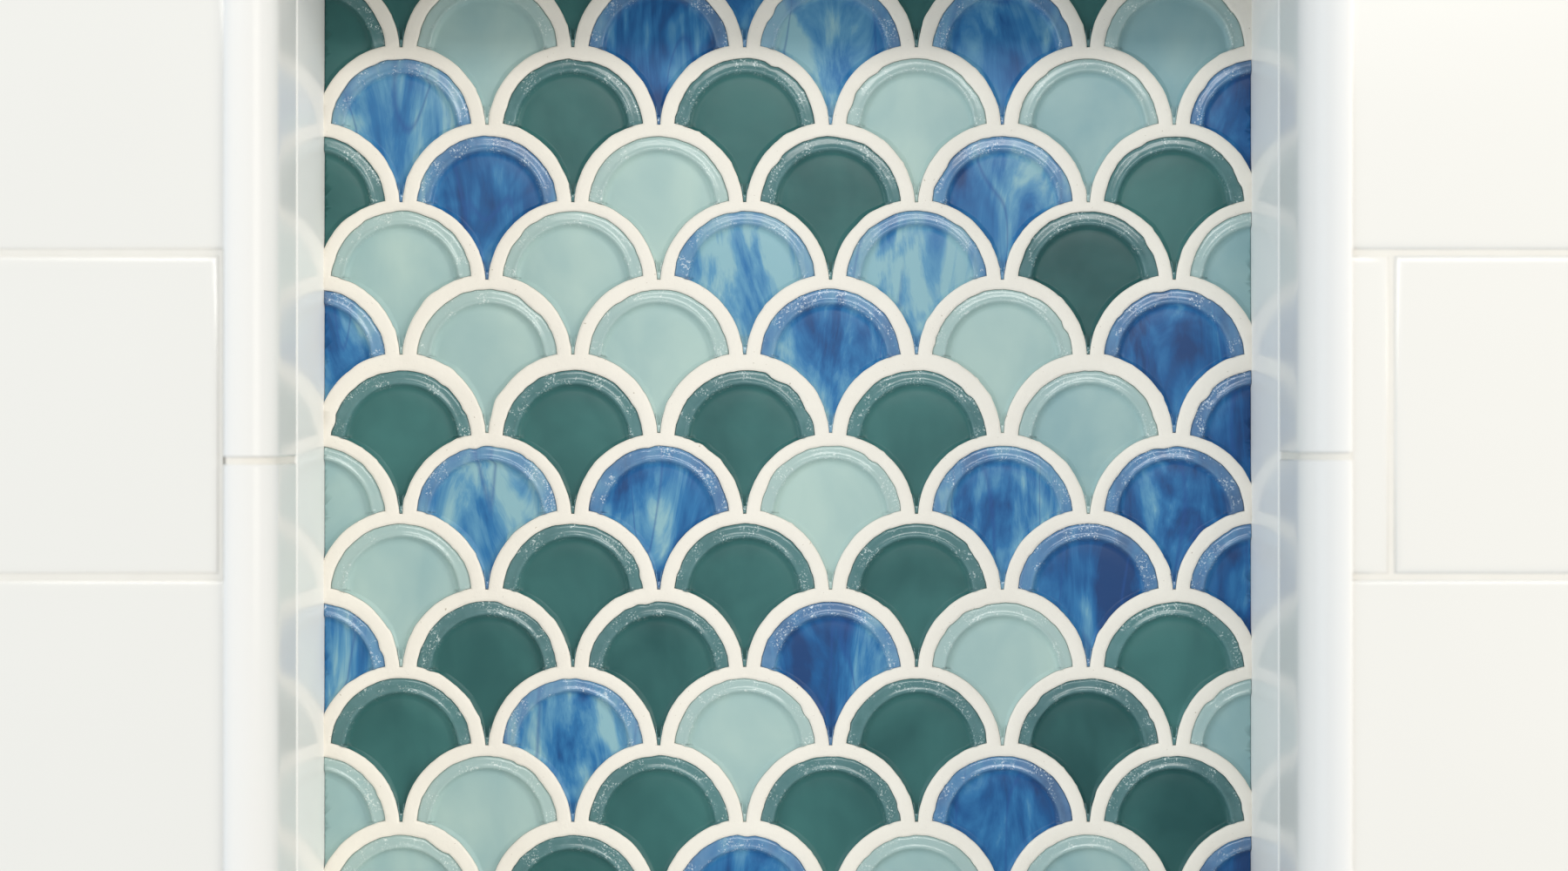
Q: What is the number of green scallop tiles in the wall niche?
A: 28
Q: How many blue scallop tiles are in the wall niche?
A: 26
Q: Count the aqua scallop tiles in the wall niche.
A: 23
